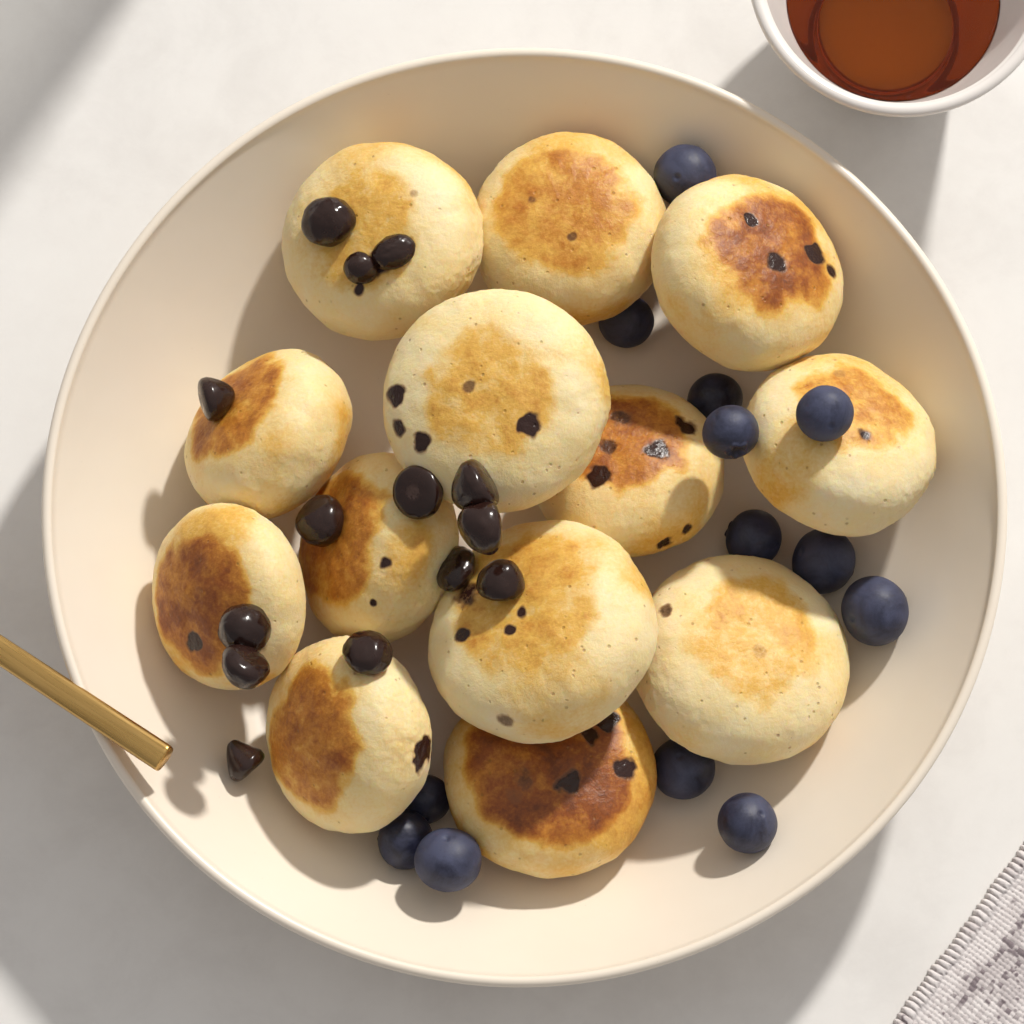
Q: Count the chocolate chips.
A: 14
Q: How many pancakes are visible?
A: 13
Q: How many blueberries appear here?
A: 13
